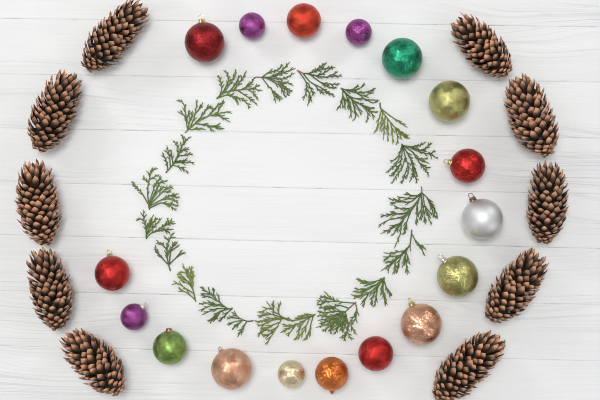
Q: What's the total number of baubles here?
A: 17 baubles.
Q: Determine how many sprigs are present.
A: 20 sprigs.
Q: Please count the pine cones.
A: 10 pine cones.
